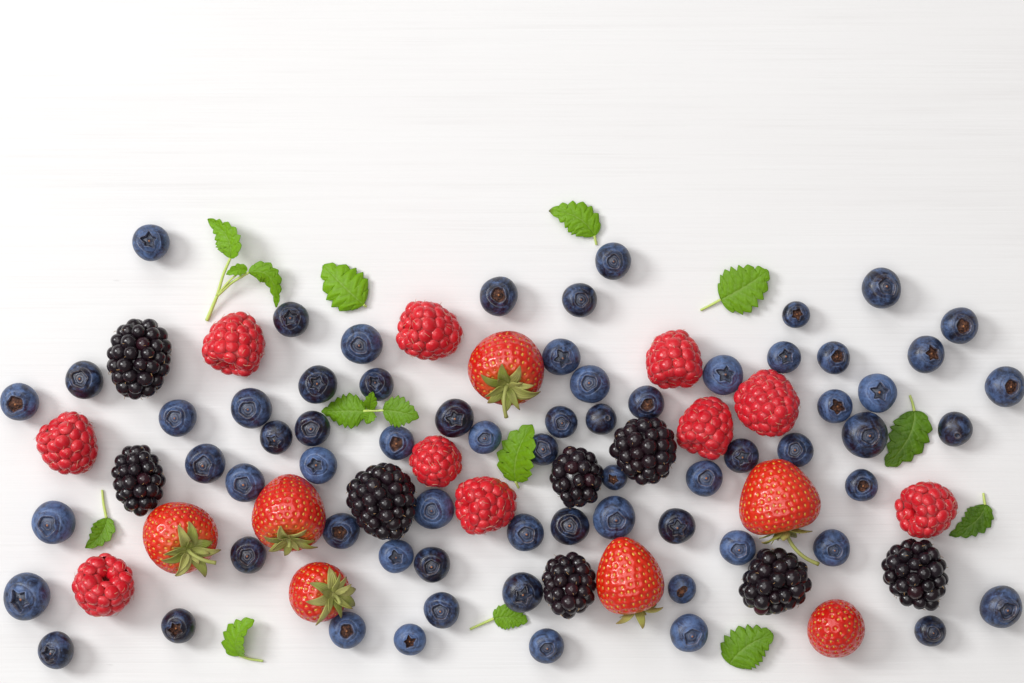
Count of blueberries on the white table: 67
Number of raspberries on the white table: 10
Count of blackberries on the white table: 8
